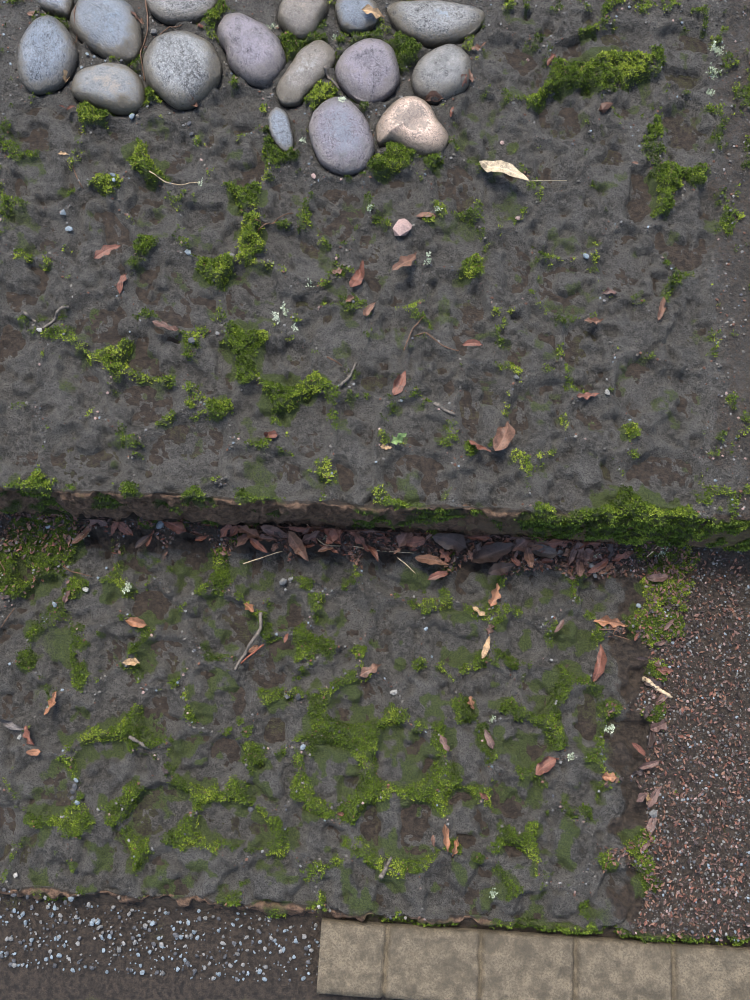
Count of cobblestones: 16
